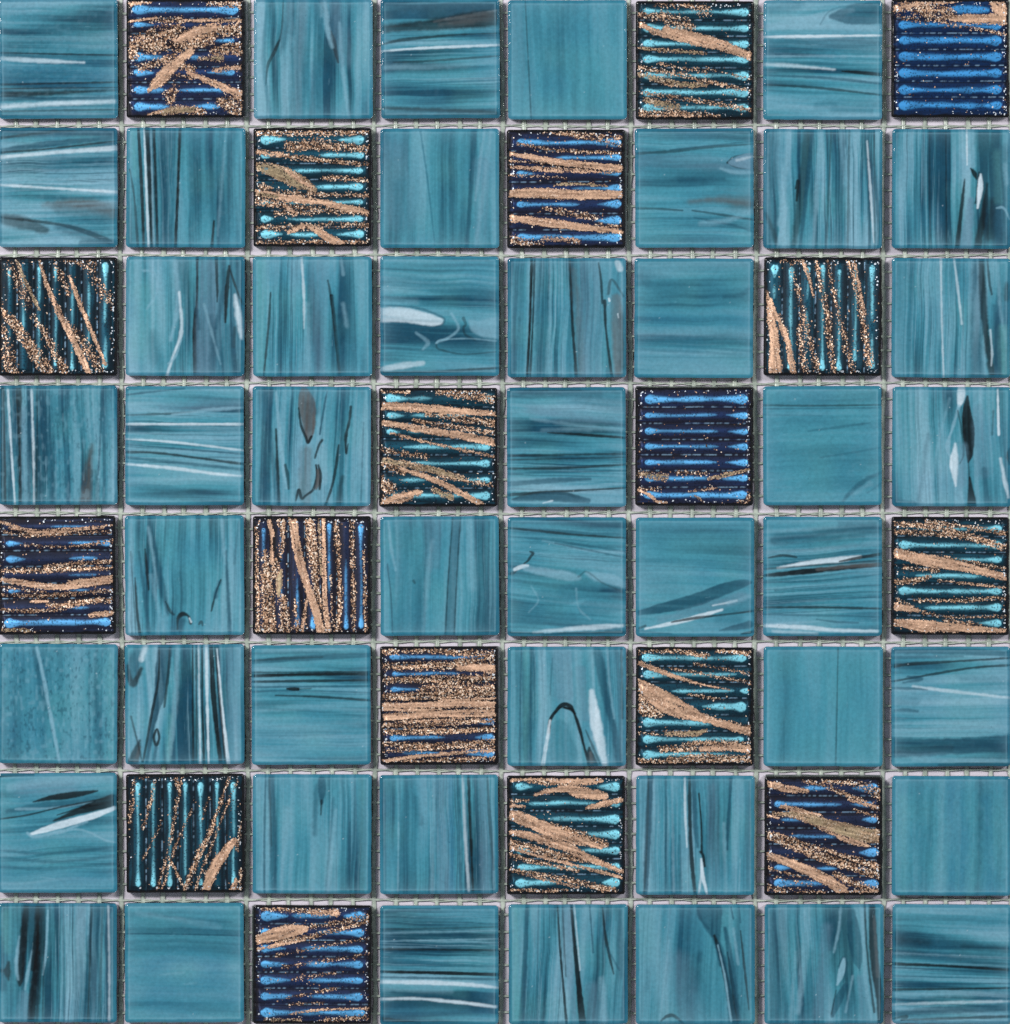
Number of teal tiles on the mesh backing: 46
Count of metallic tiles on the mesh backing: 18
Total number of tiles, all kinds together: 64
